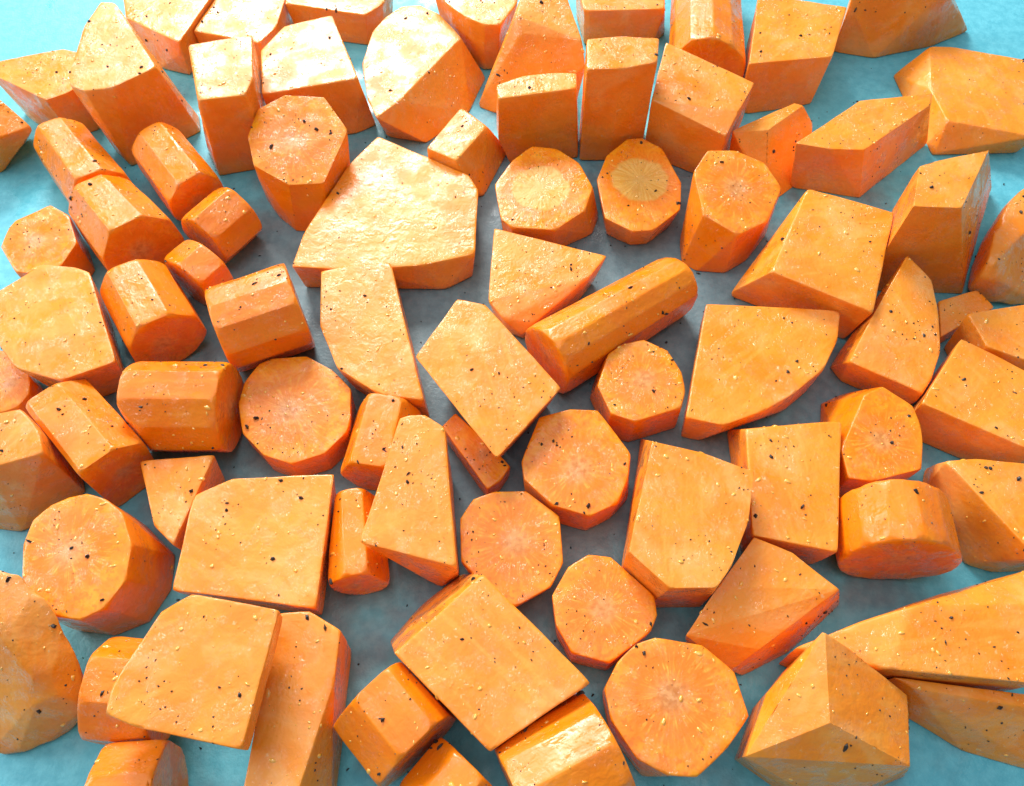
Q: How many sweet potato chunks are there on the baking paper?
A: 49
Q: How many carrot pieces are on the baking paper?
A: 34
